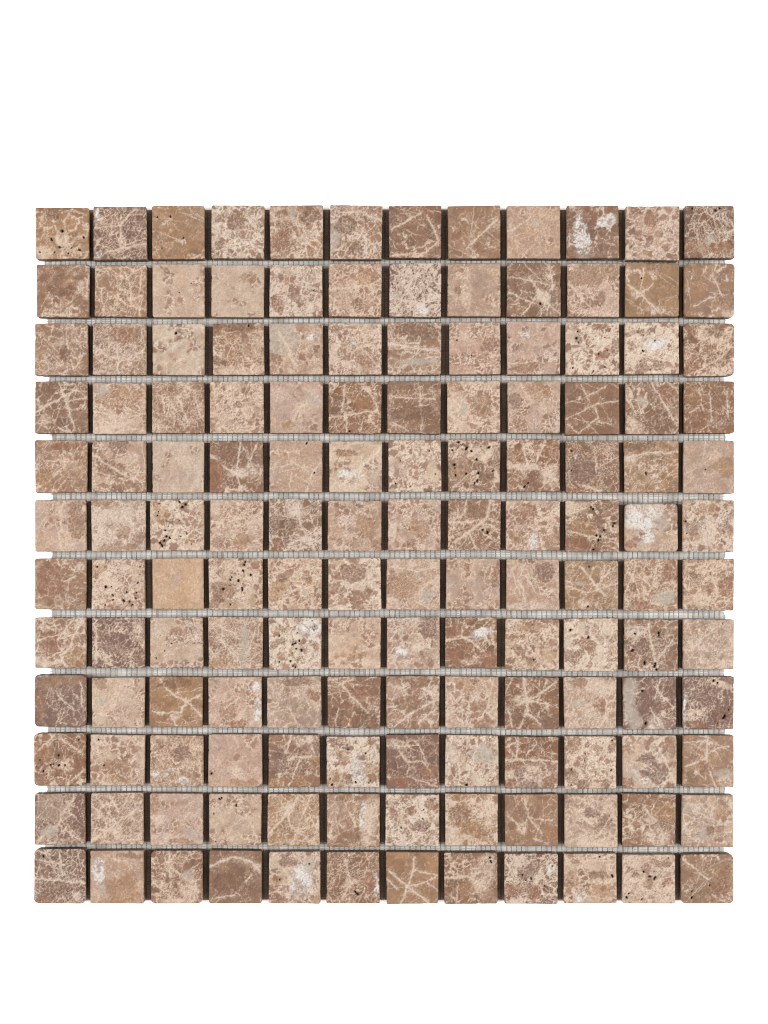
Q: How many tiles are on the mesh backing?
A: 144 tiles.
